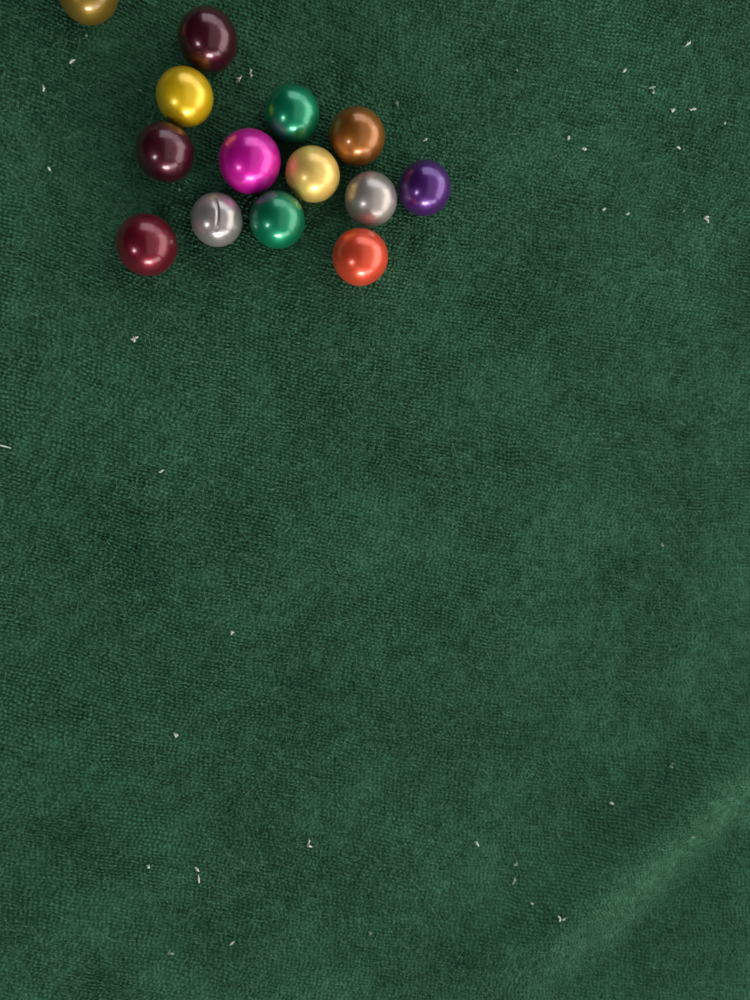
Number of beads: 14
